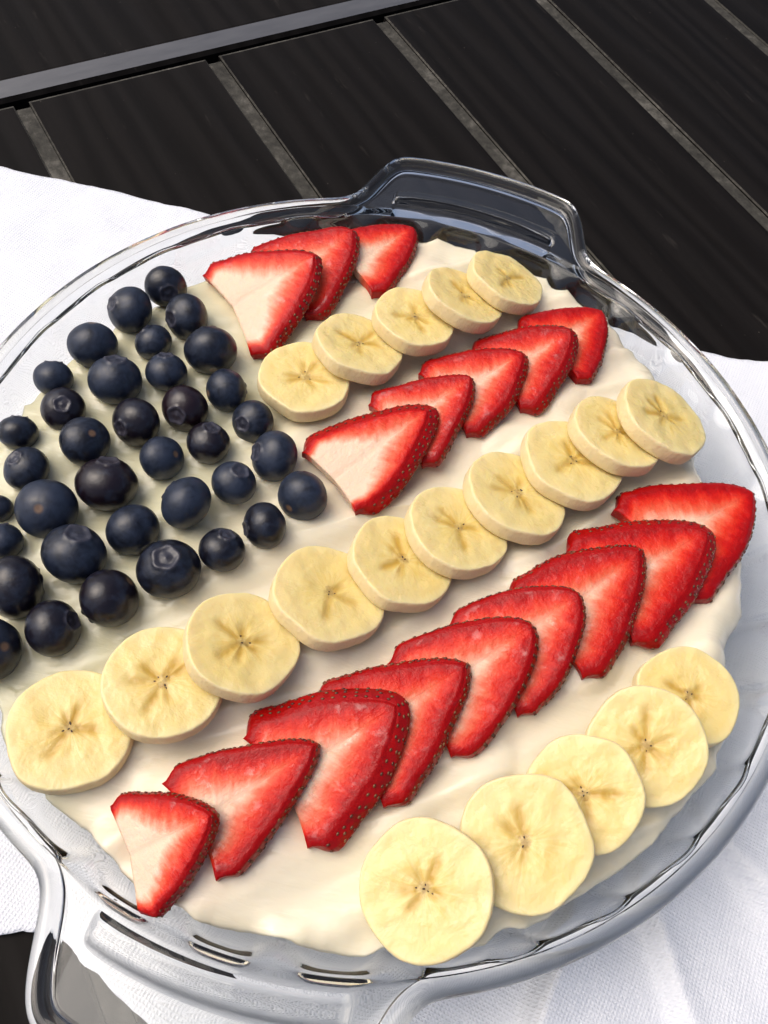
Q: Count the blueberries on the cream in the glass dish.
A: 36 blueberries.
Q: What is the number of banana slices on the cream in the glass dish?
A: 20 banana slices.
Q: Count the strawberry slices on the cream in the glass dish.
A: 17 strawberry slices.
